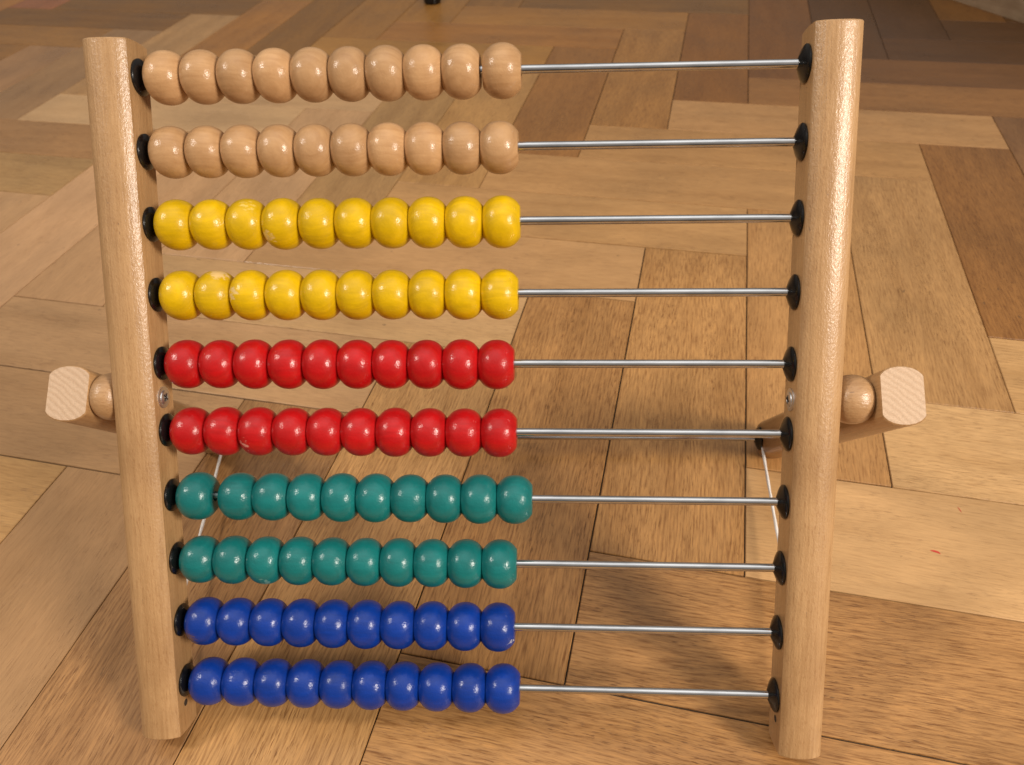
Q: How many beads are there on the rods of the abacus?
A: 100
